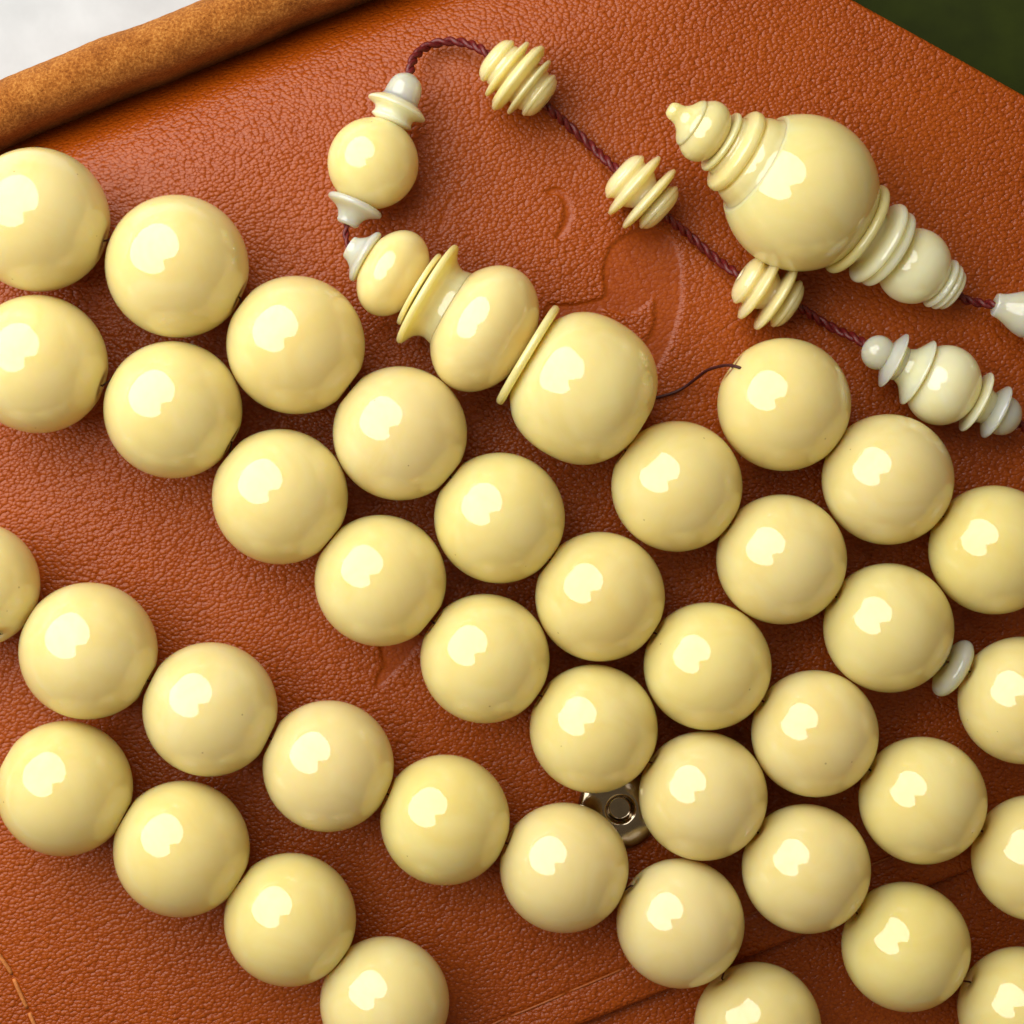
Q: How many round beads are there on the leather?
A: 39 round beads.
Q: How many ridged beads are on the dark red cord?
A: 3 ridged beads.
